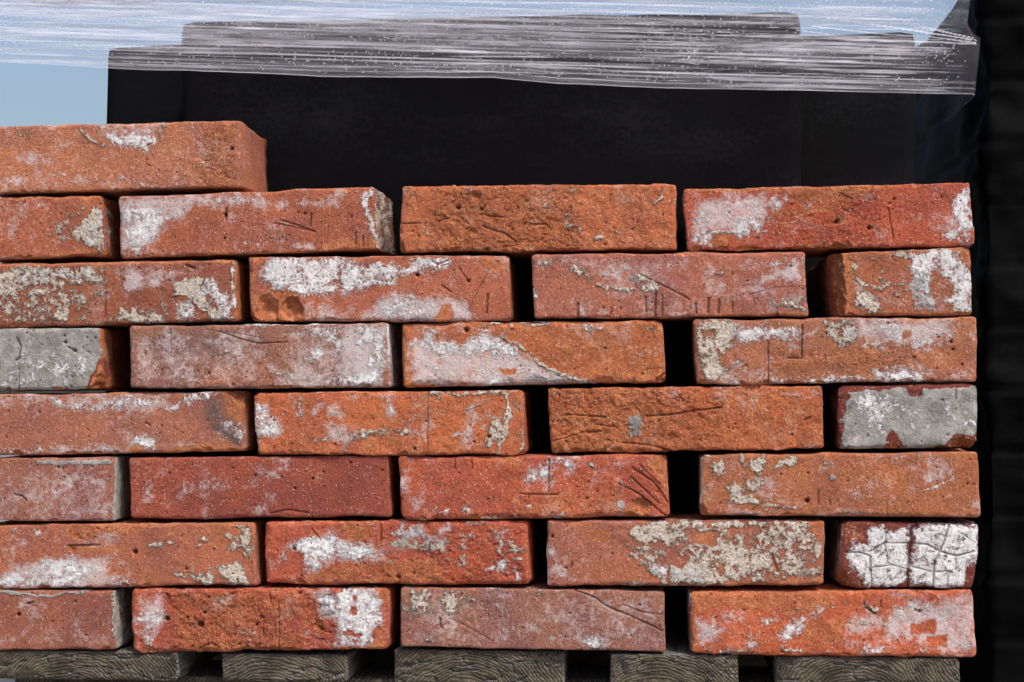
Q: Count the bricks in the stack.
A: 29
